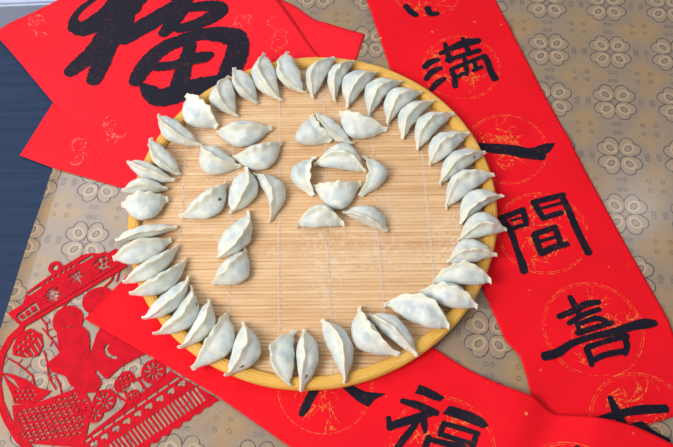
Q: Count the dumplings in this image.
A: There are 57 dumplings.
